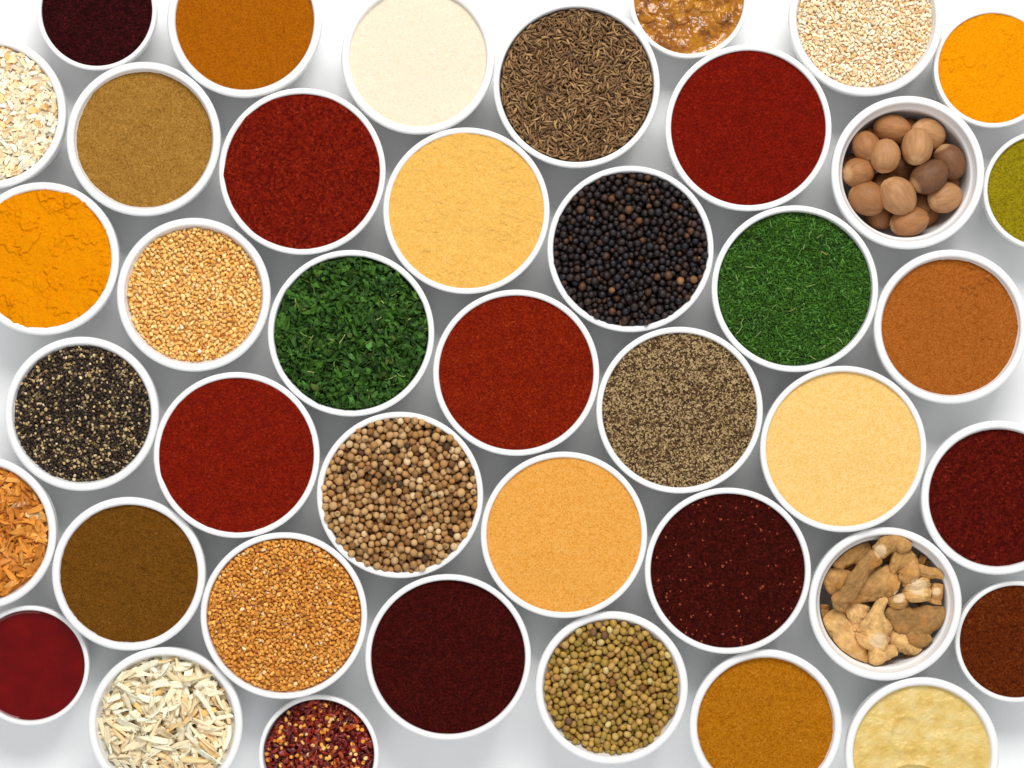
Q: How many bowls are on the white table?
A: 41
